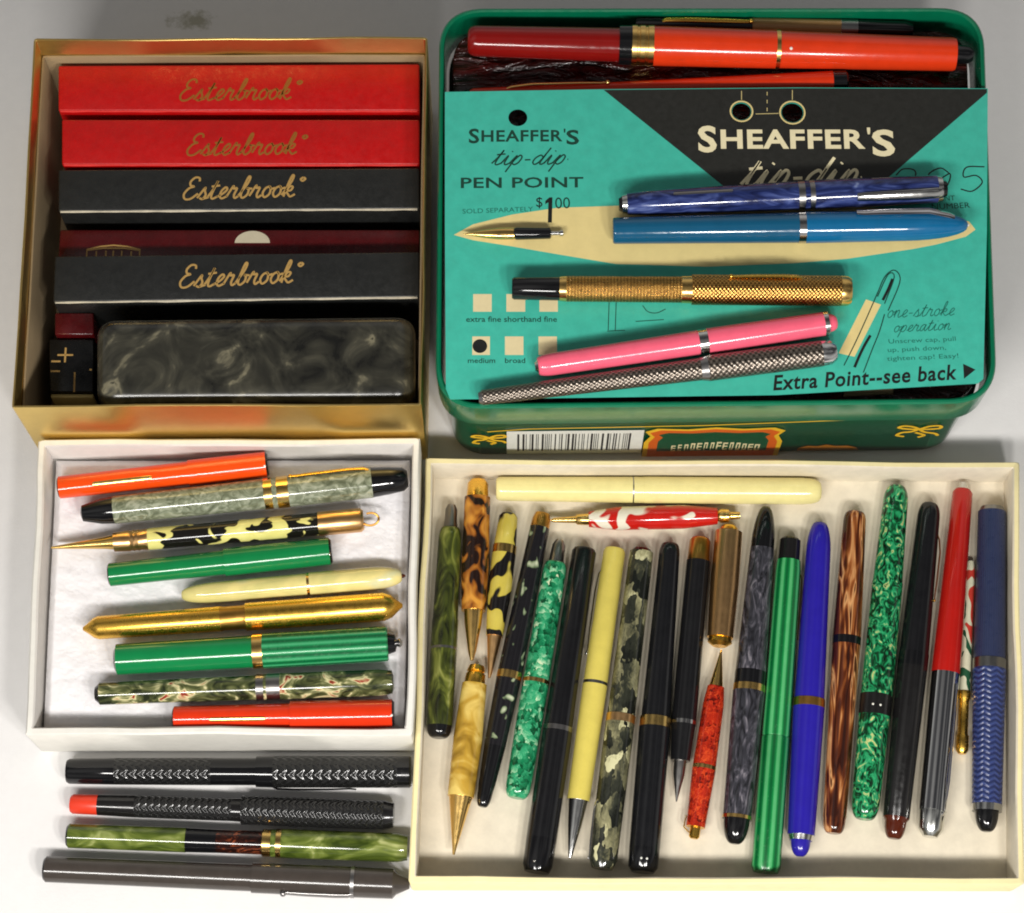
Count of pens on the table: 45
